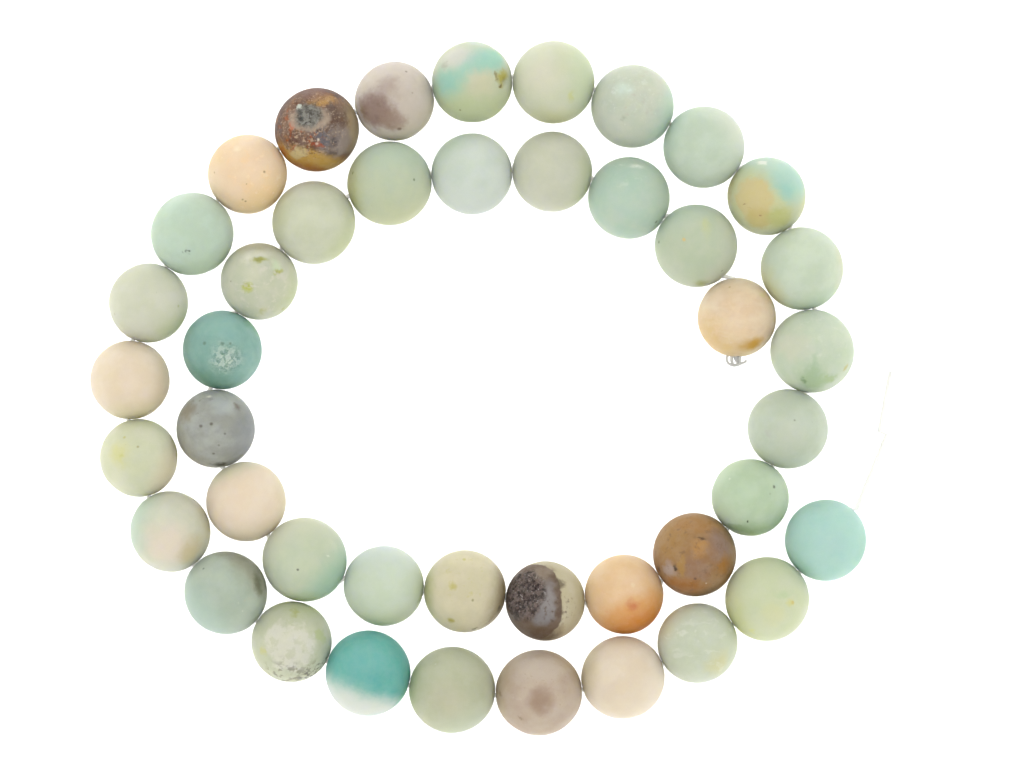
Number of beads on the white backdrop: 43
